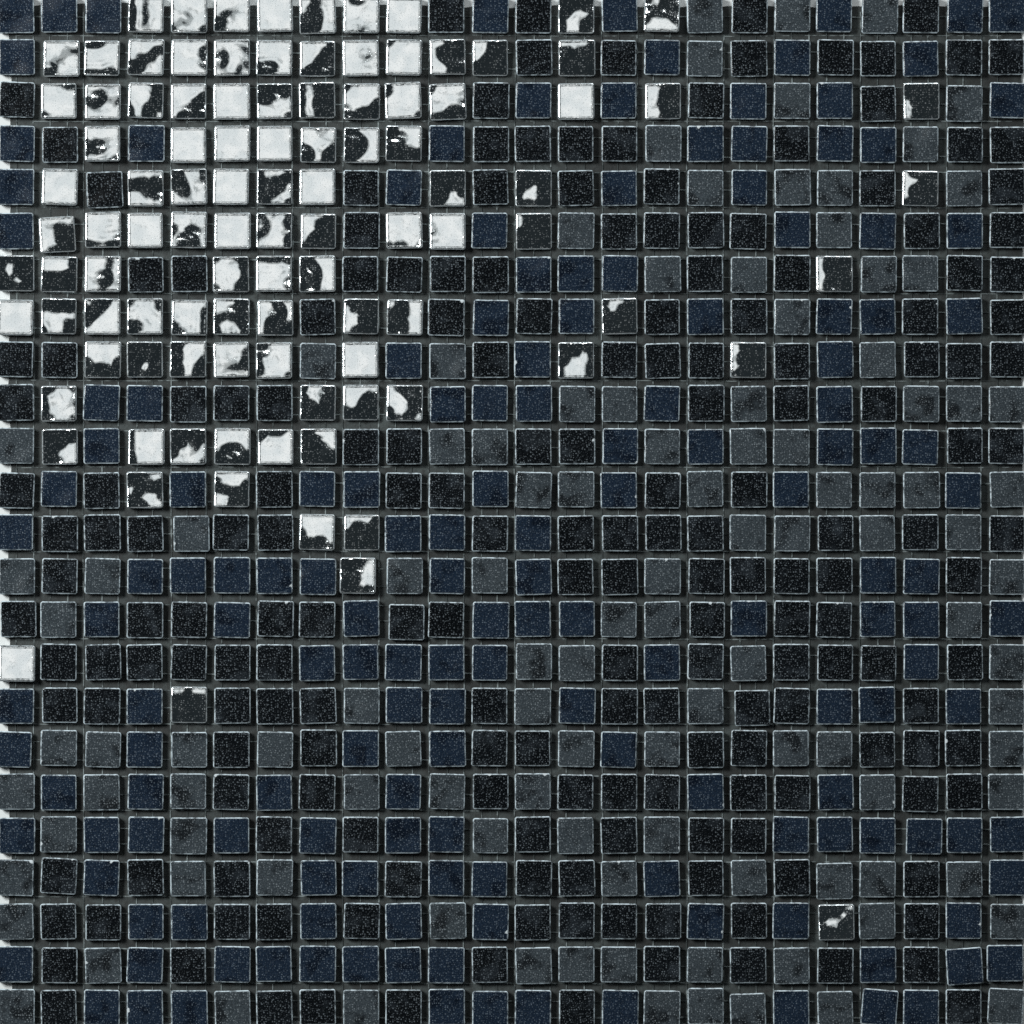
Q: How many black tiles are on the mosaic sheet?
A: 196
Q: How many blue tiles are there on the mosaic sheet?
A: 164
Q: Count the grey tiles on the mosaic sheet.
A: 113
